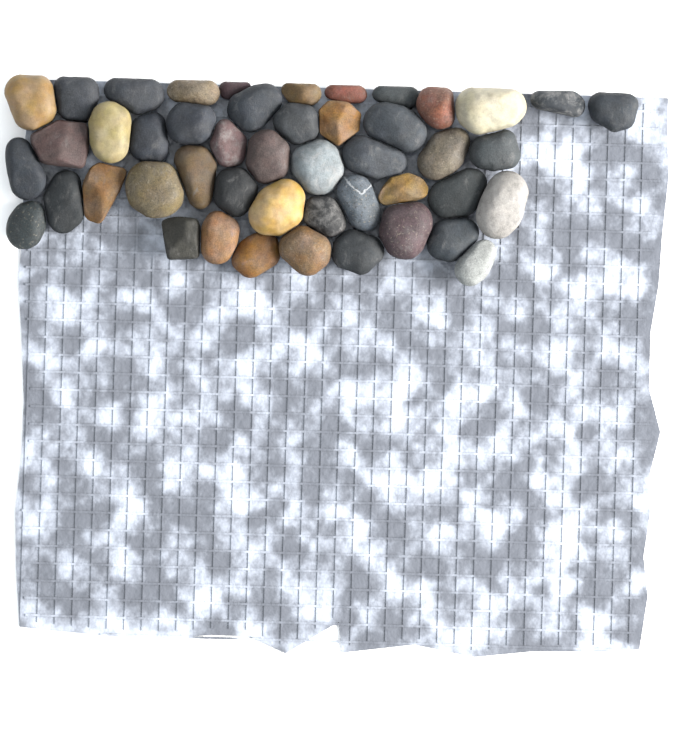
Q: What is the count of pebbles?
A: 47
